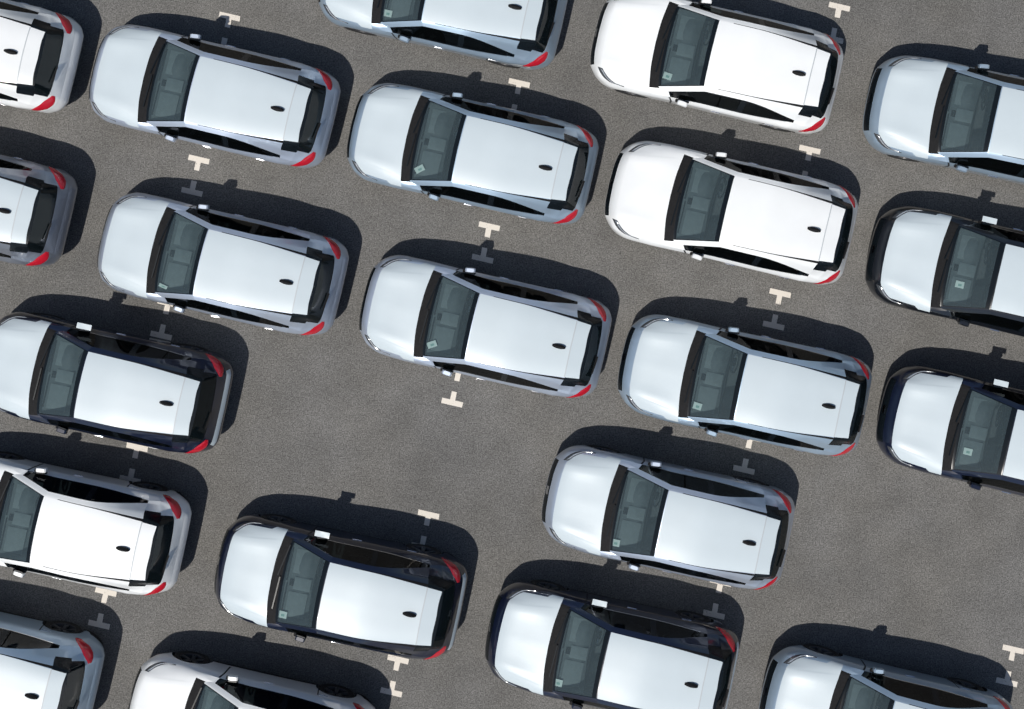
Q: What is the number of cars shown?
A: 21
